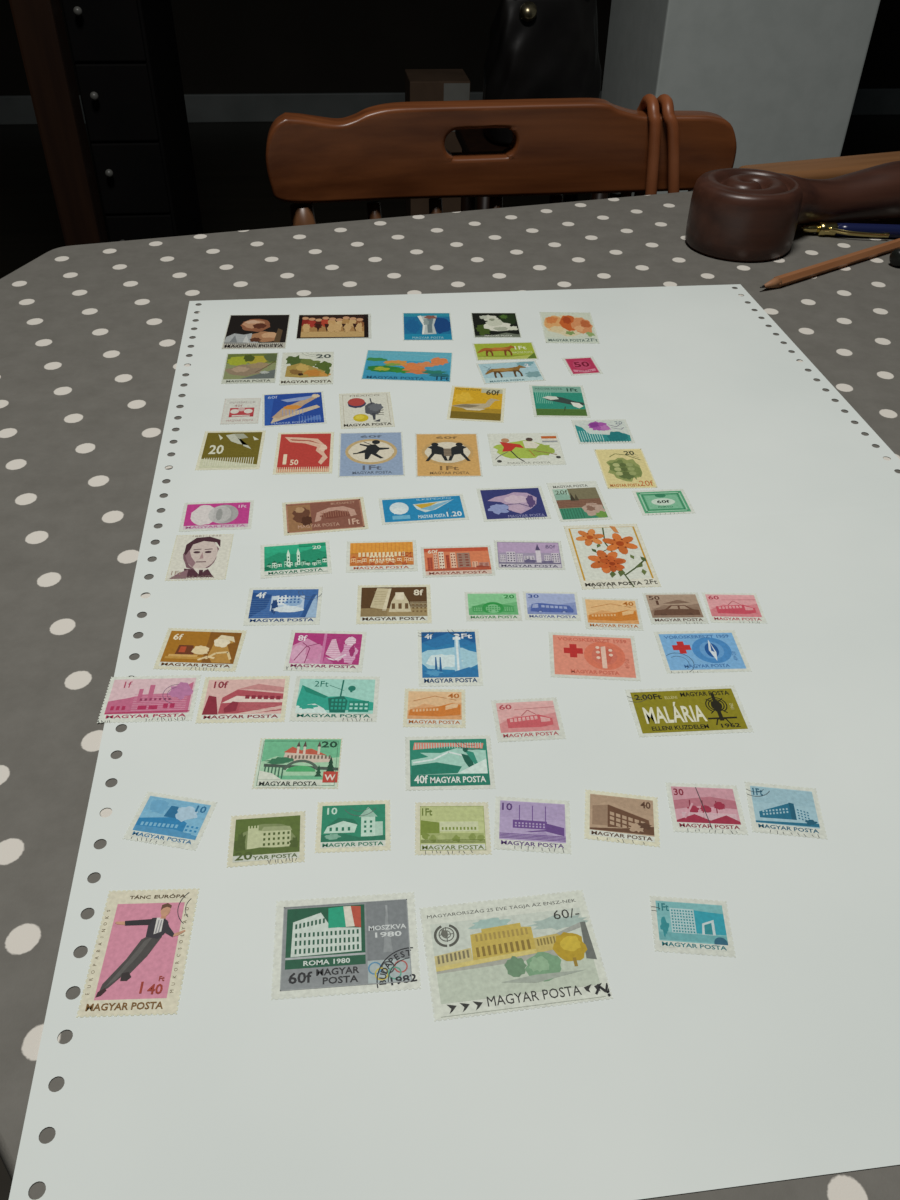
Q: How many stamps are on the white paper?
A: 67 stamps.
